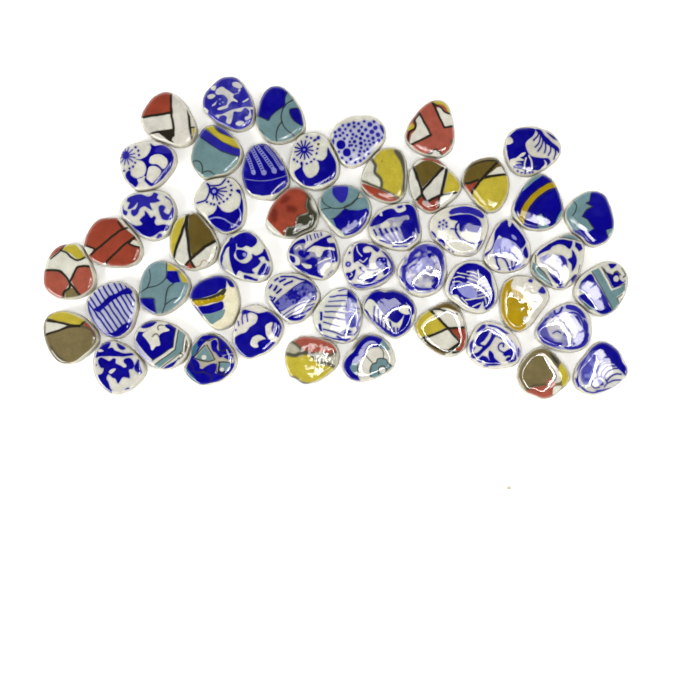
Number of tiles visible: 51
